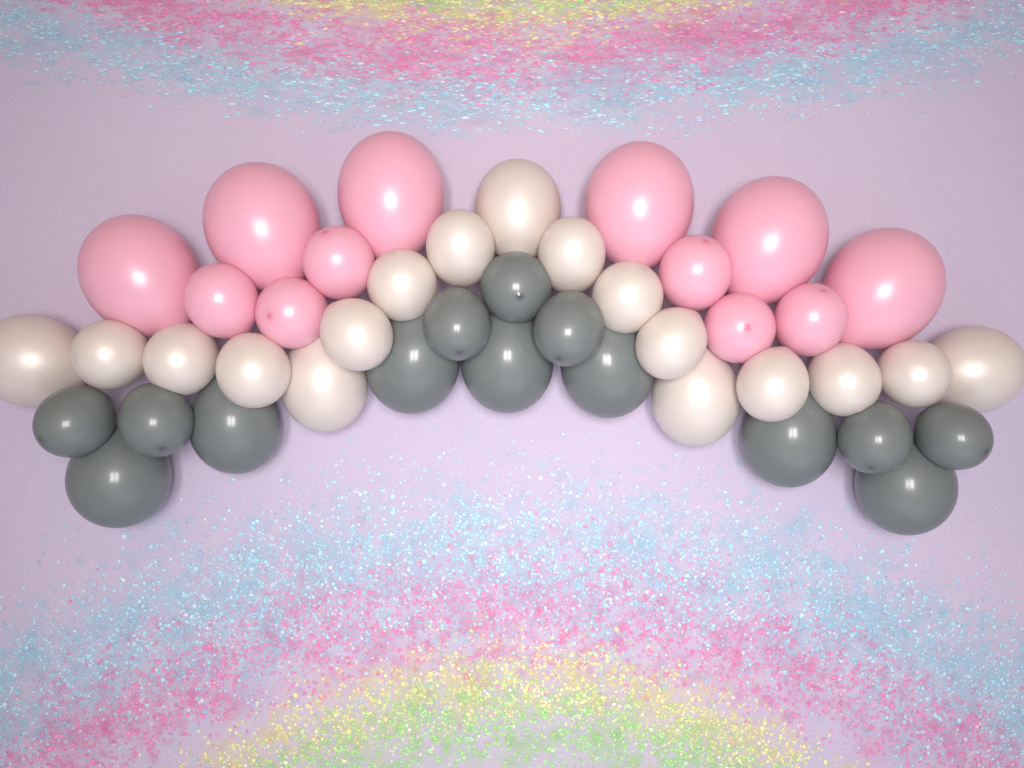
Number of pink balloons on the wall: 12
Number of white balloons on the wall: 17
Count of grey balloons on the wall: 14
